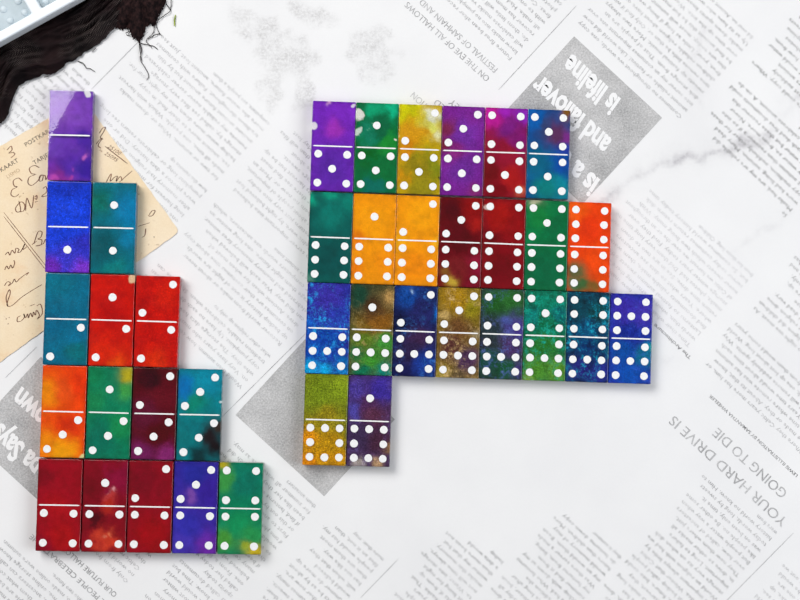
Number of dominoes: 38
